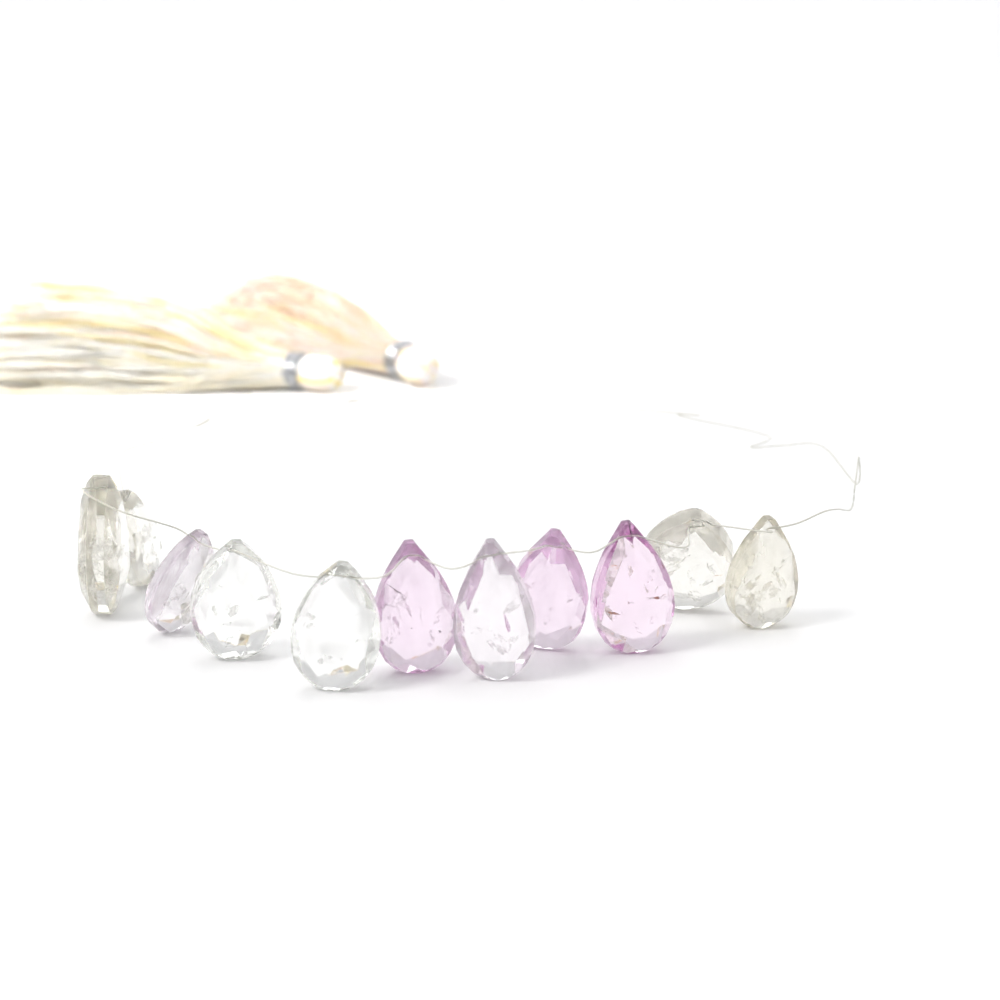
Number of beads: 11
